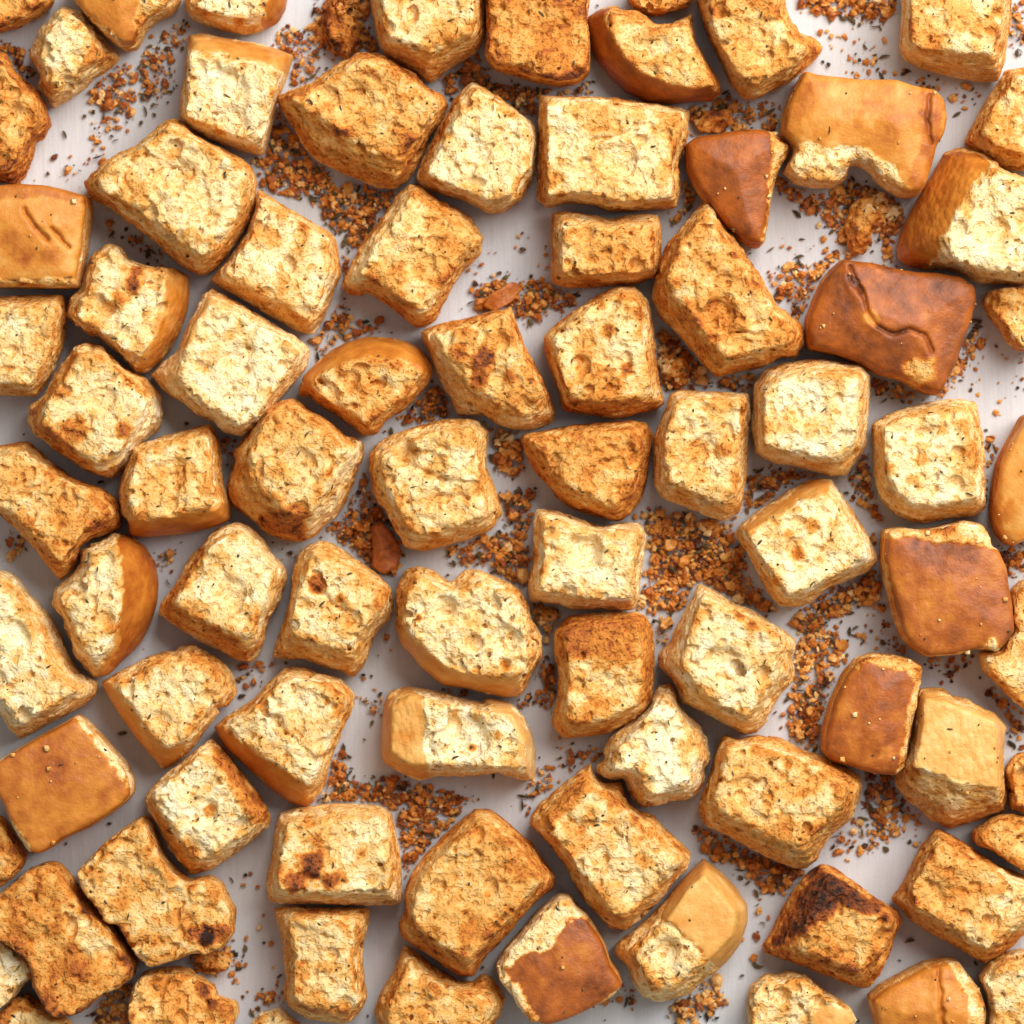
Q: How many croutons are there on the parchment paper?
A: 84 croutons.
